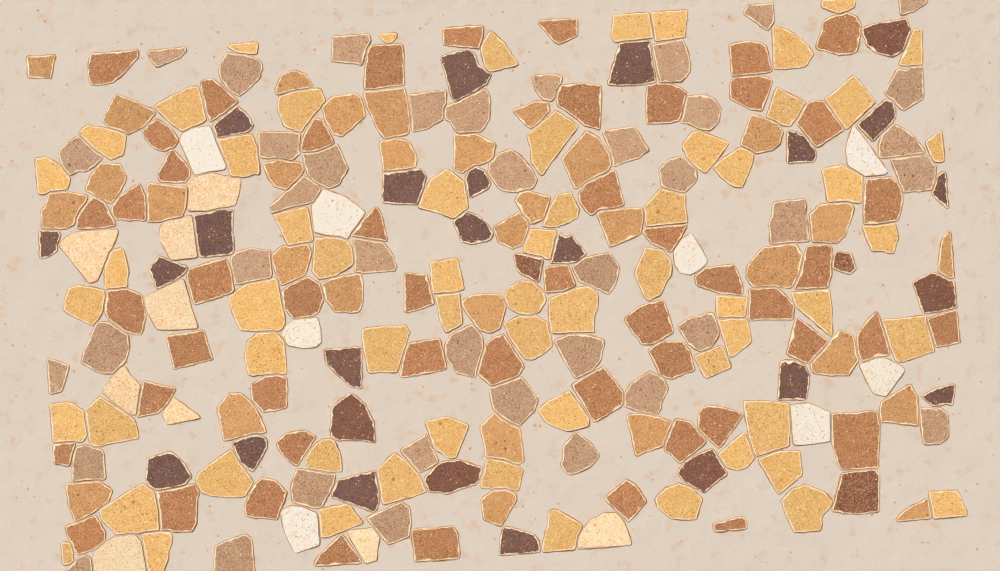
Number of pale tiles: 17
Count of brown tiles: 124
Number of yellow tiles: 62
